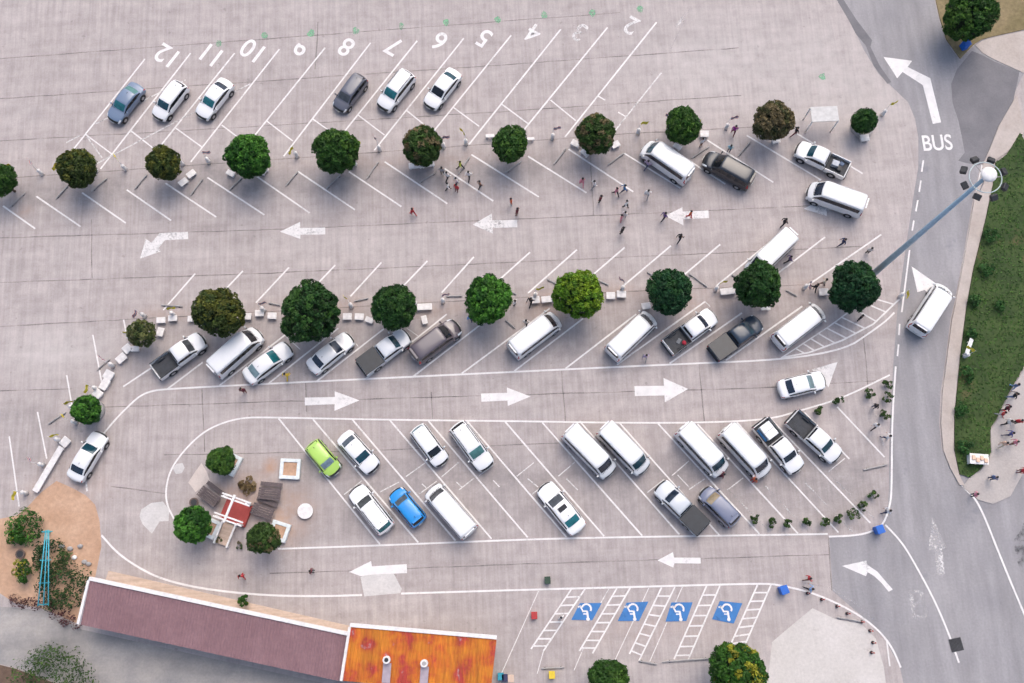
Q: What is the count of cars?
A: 18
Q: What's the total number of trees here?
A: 27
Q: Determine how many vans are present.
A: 15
